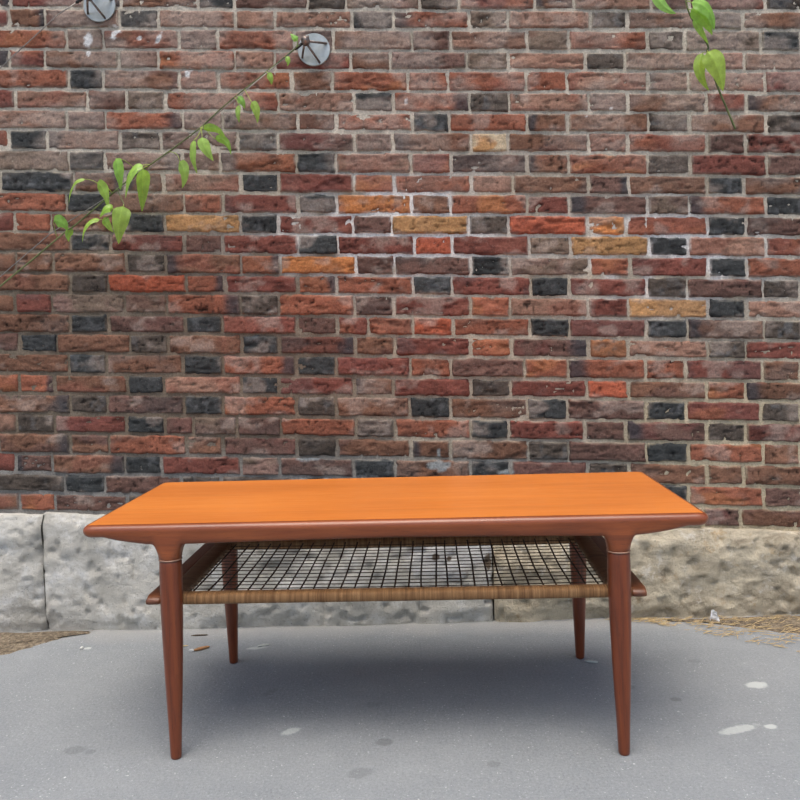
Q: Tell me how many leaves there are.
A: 28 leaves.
